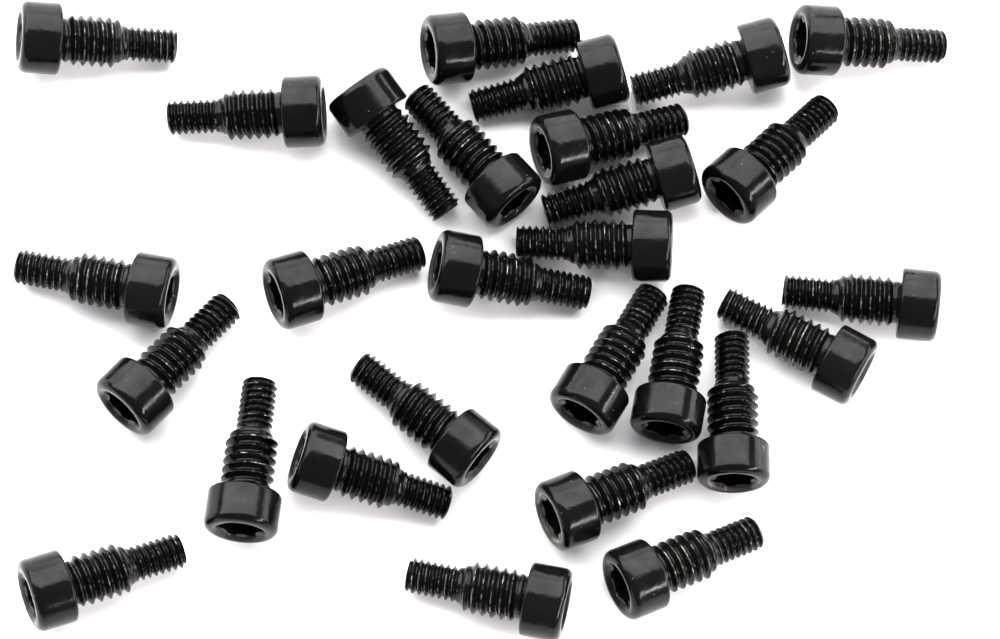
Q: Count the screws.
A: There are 28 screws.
